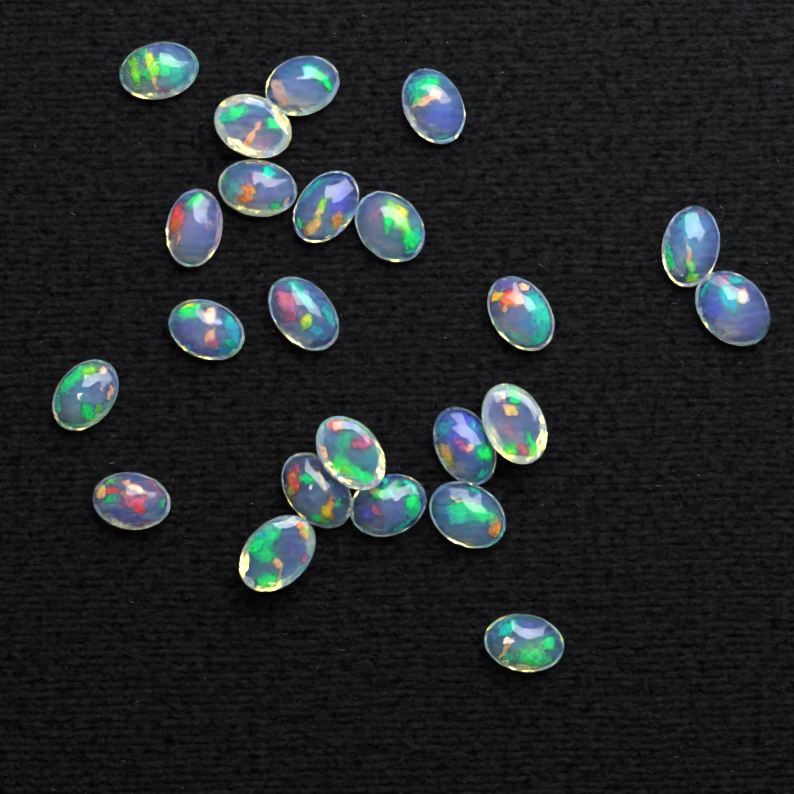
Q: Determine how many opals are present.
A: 23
